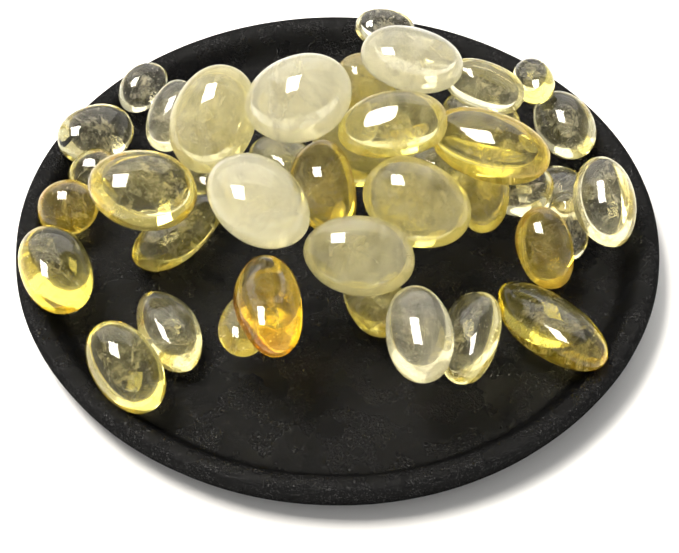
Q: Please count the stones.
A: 41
